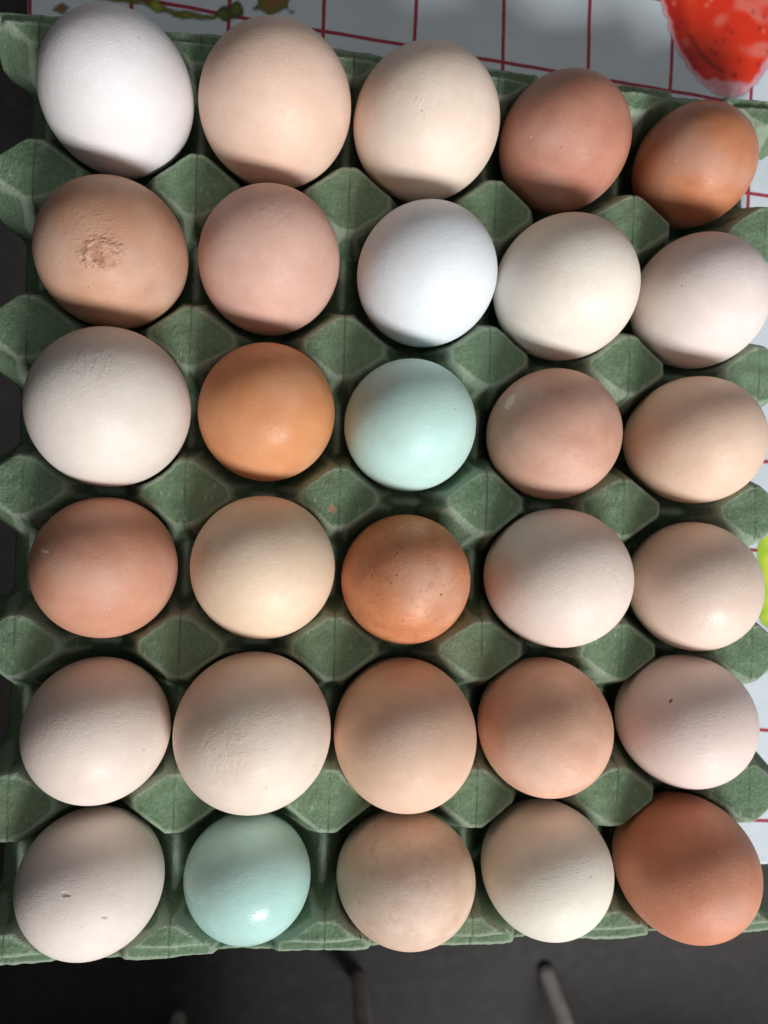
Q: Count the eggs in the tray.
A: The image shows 30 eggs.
